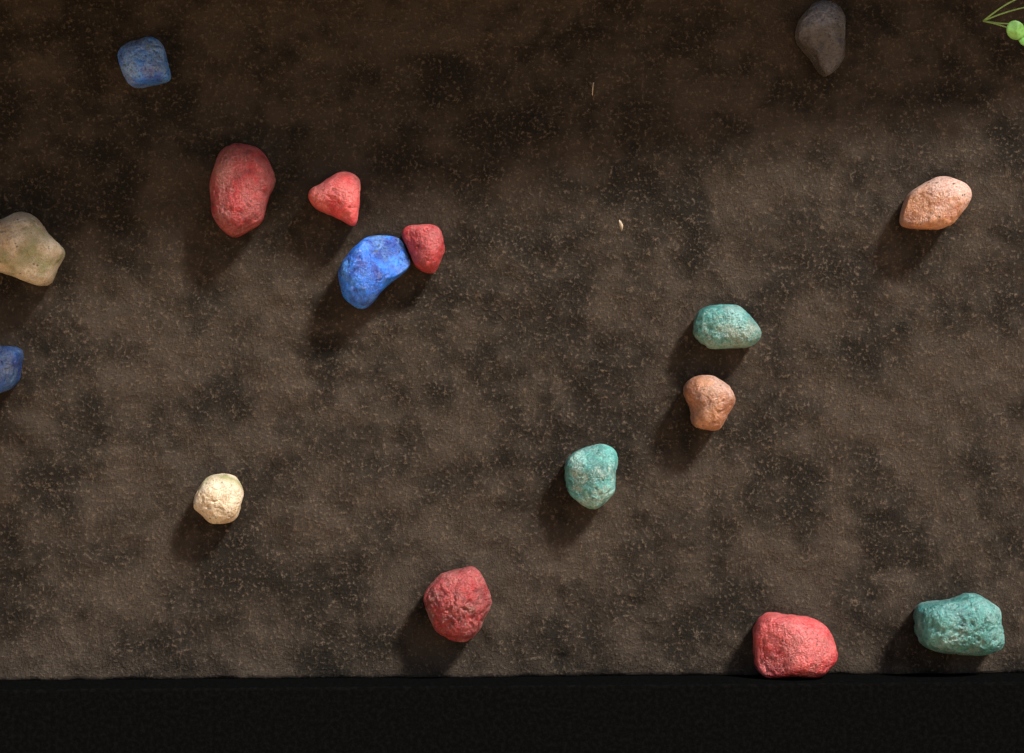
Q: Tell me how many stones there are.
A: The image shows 16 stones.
